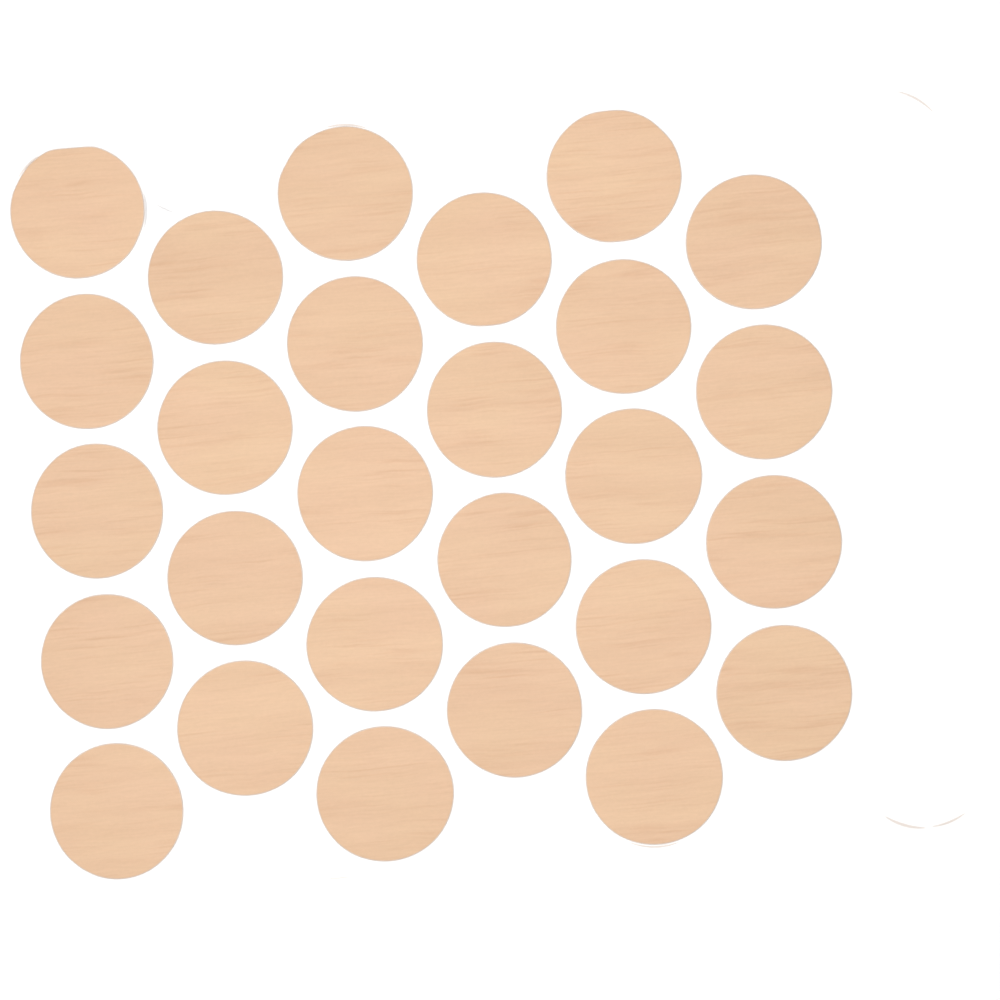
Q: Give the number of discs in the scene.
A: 27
